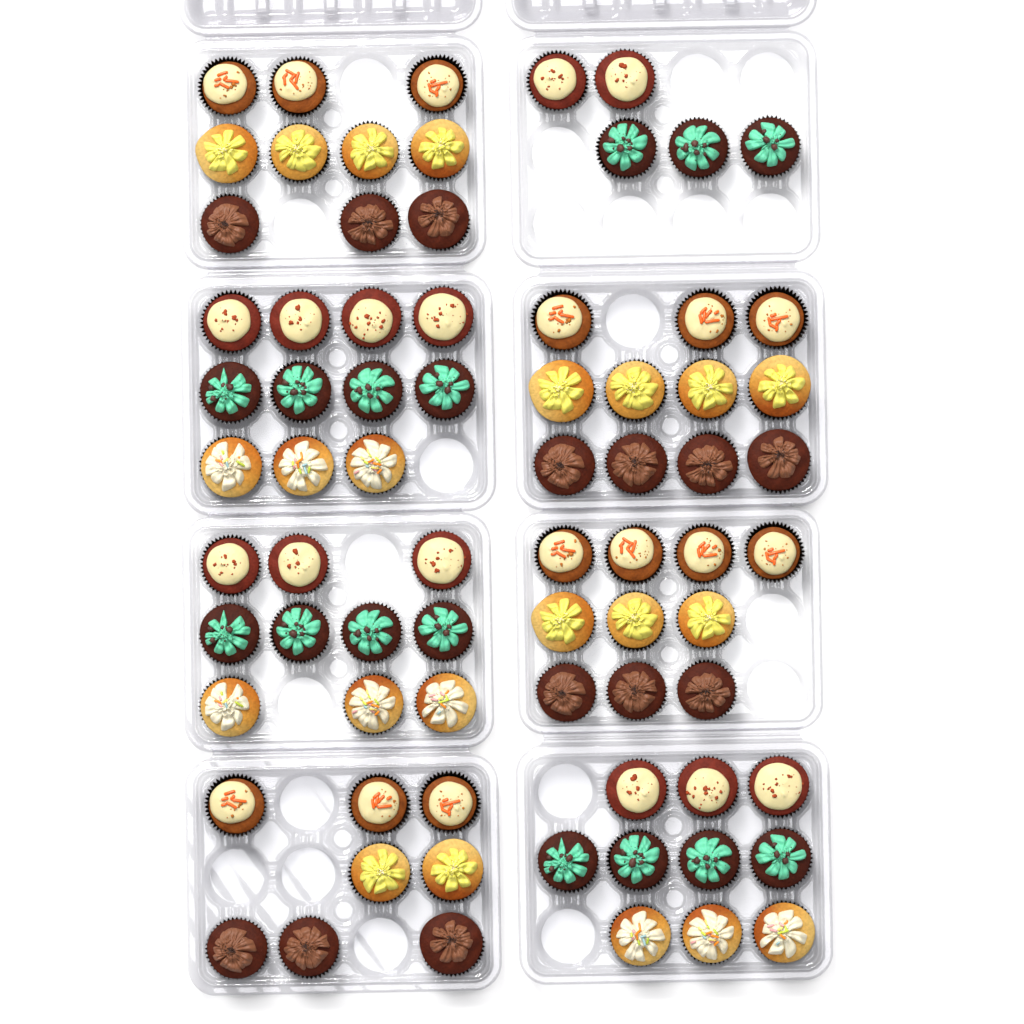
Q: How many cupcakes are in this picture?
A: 75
